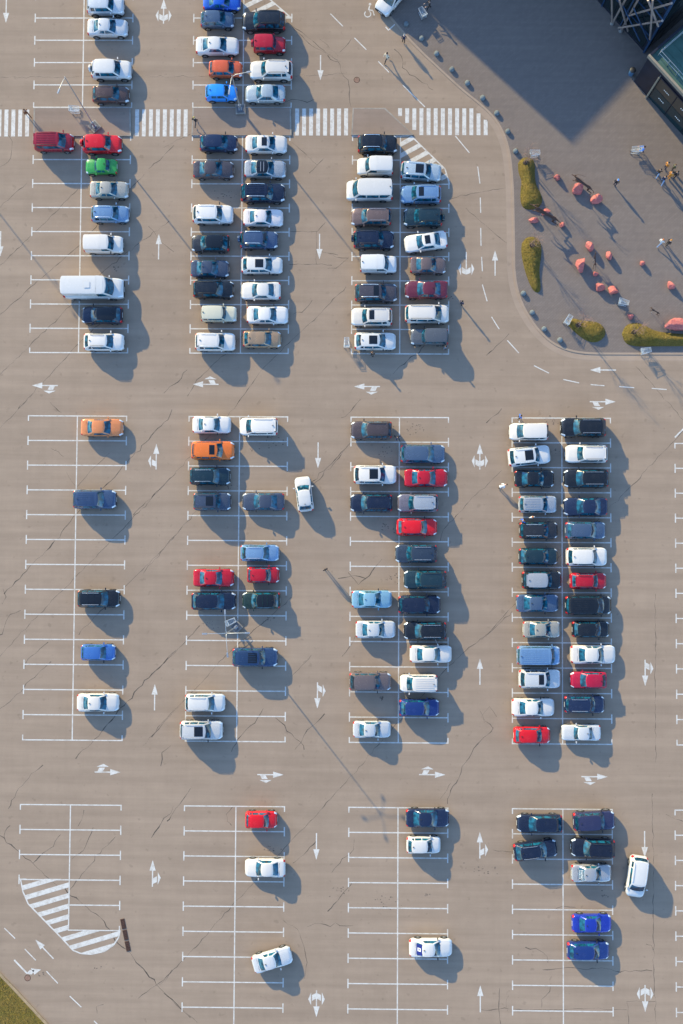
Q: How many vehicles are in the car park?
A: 135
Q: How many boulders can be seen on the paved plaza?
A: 16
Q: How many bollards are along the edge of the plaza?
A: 13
